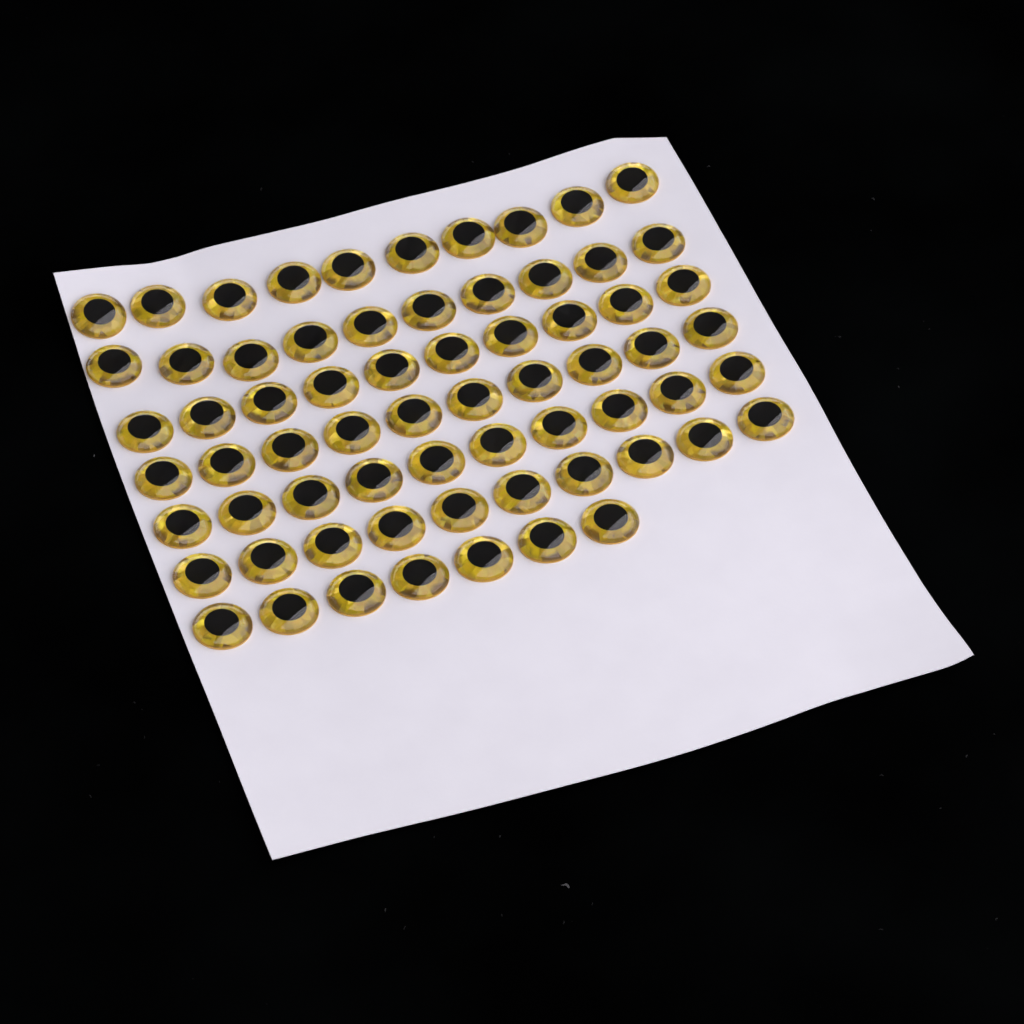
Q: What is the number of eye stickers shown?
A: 67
